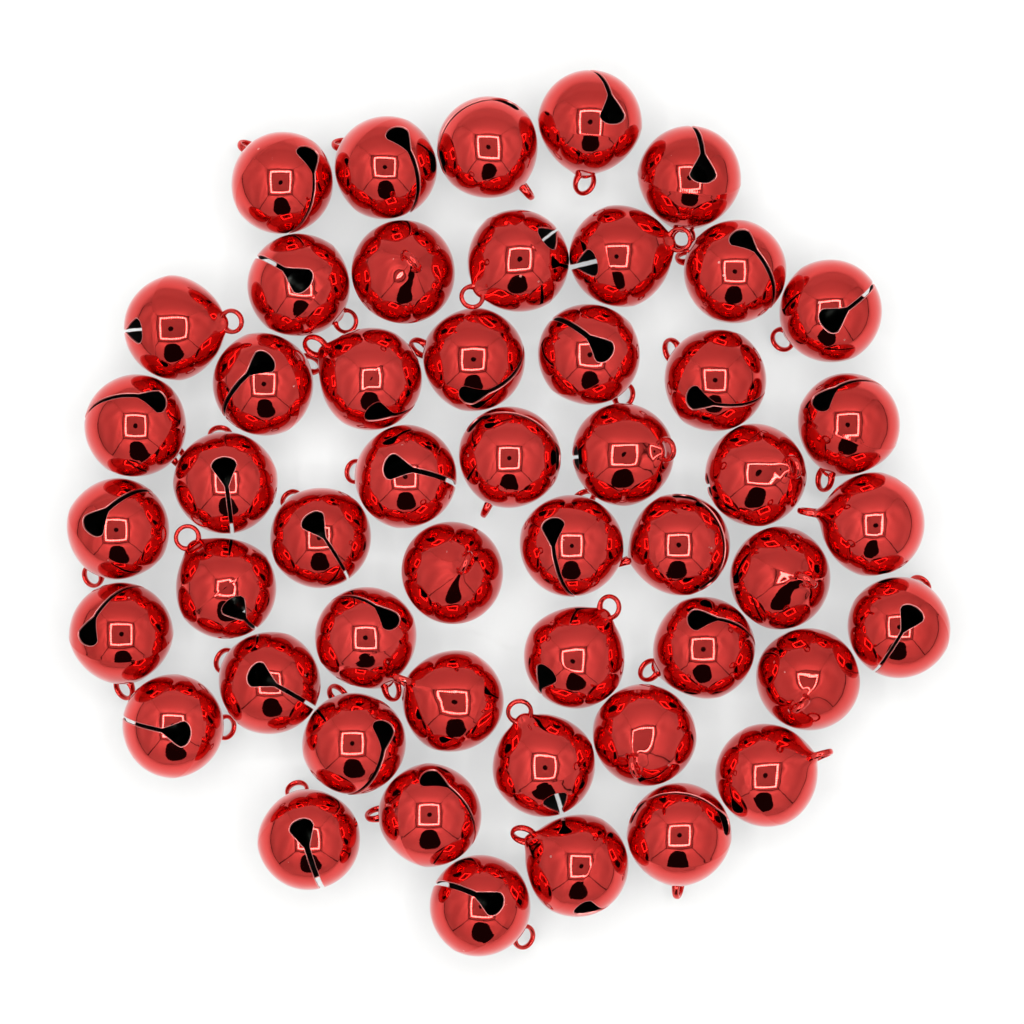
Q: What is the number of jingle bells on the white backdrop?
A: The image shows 50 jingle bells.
